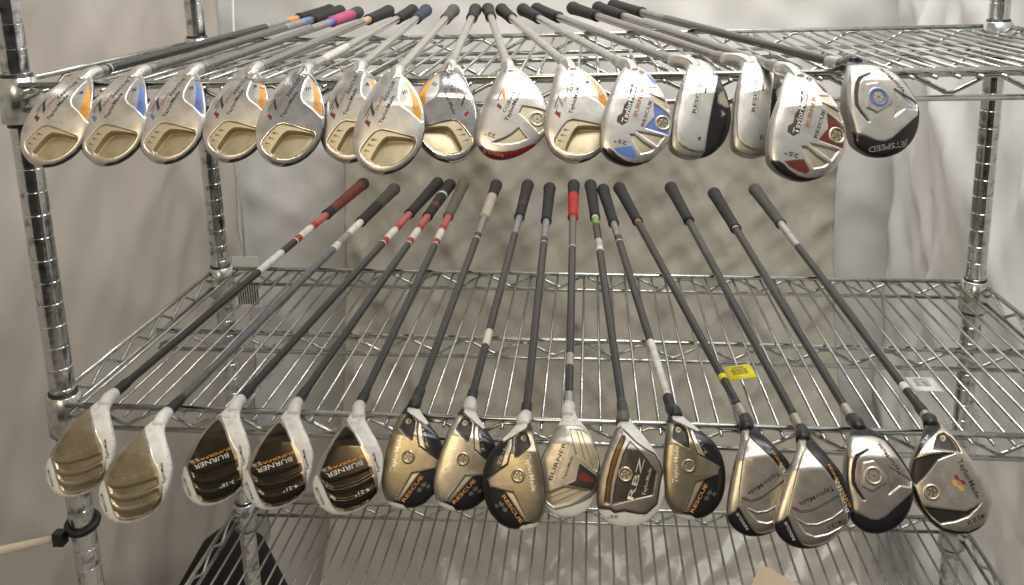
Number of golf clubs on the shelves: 30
